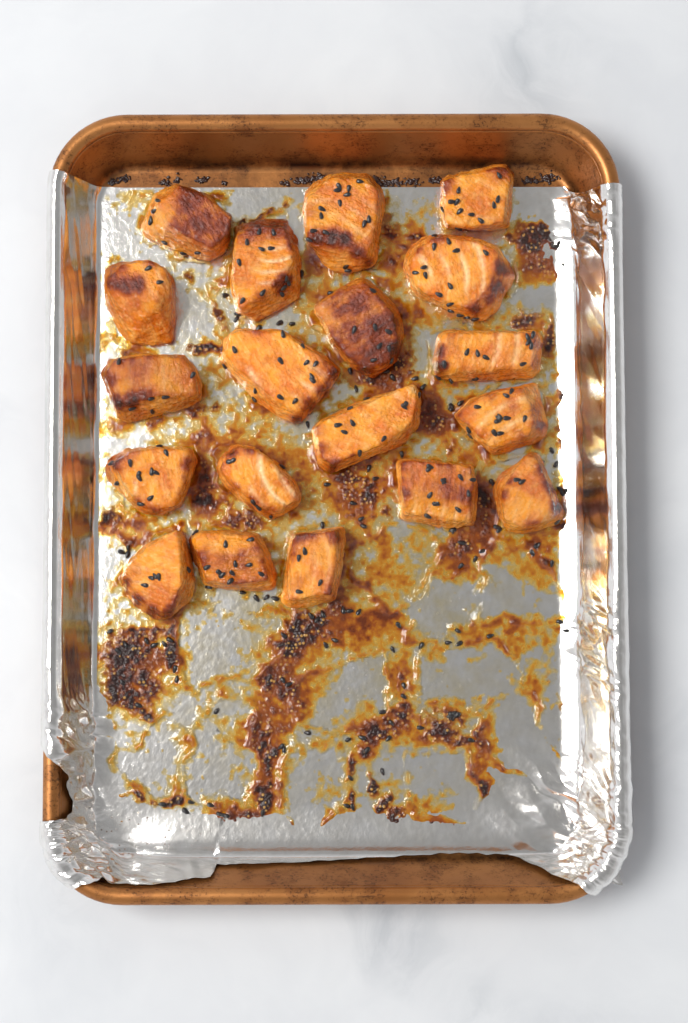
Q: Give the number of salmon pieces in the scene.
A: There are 19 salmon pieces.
